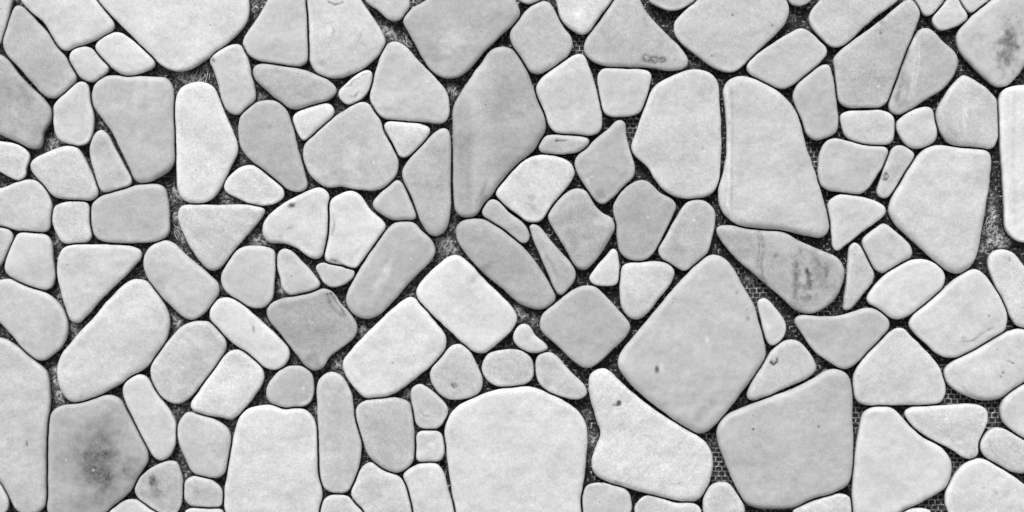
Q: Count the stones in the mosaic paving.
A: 138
